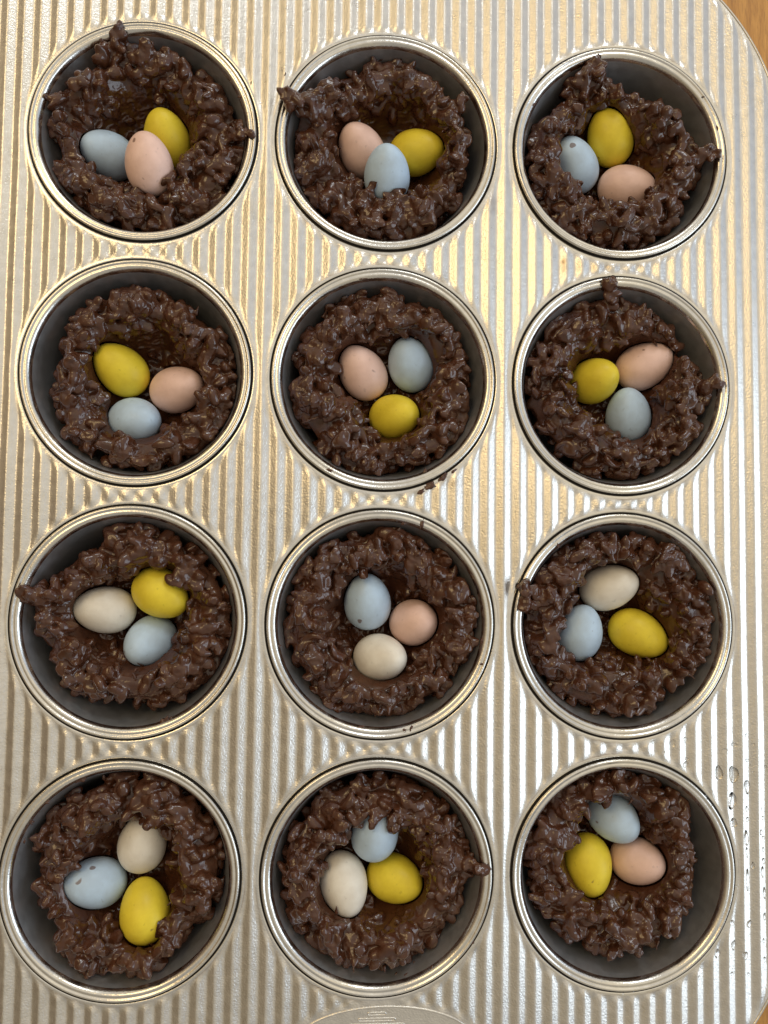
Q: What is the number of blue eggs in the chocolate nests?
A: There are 12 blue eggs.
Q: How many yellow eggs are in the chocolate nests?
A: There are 11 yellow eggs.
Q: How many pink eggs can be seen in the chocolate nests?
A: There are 8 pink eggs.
